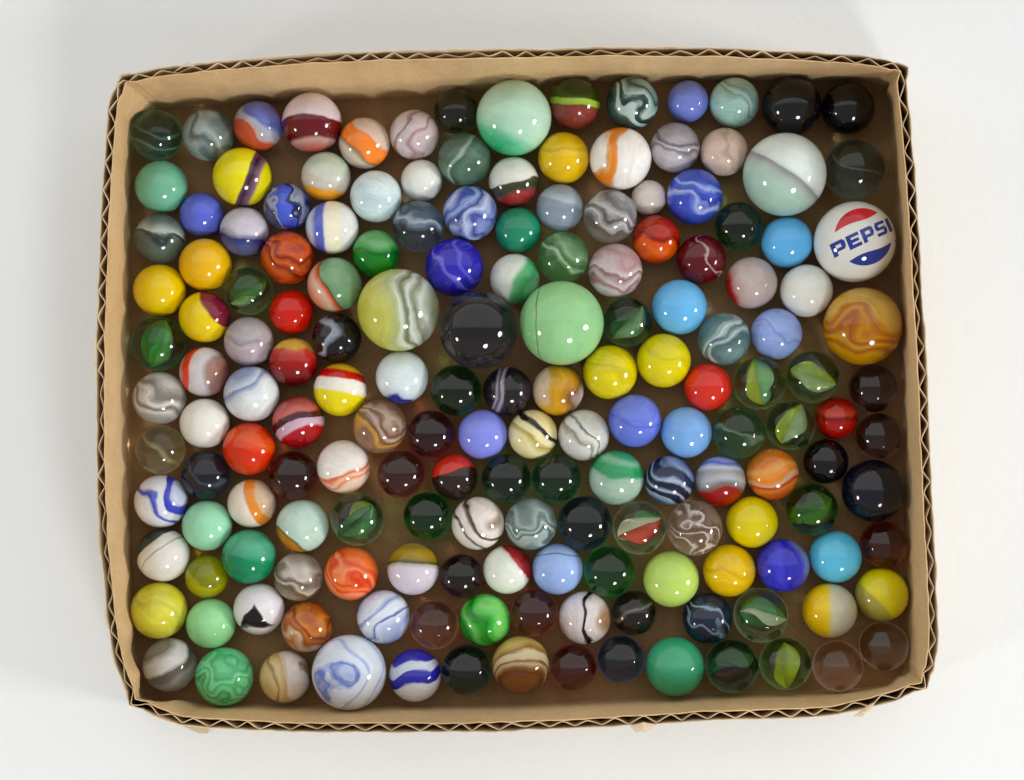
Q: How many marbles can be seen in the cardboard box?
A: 168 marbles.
